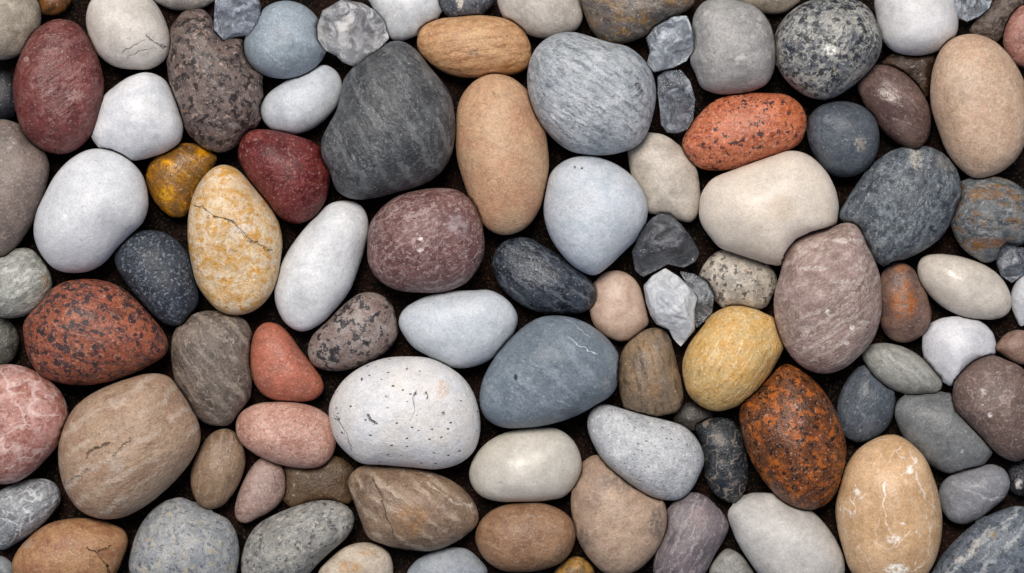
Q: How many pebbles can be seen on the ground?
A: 95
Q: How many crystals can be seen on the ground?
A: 9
